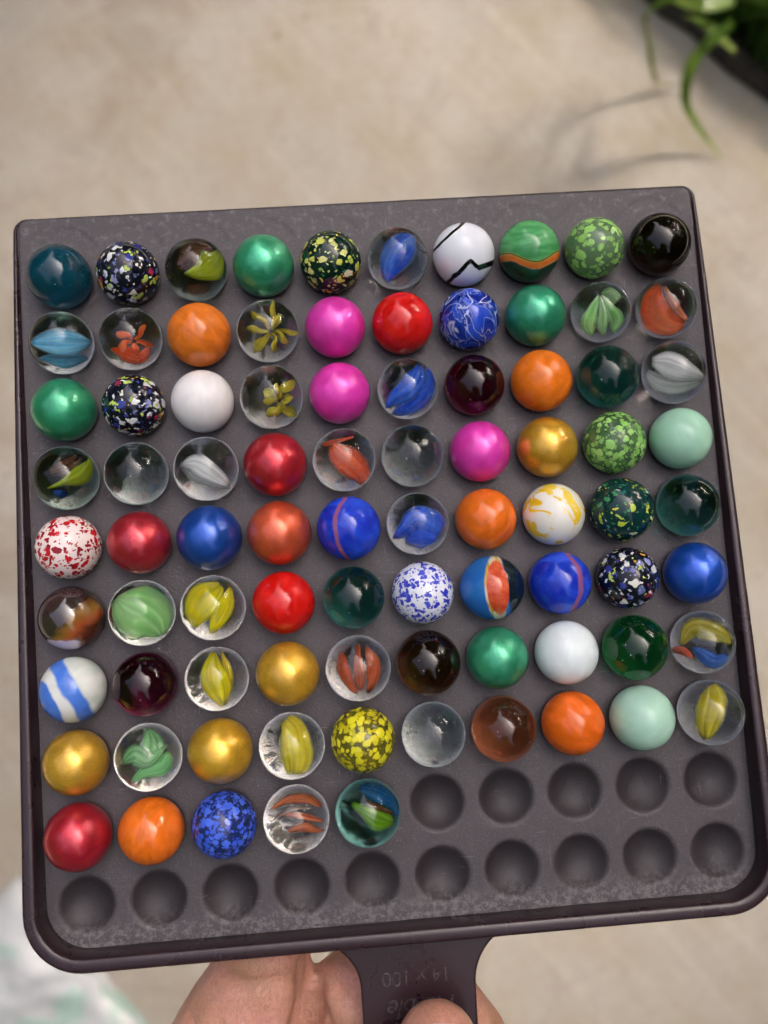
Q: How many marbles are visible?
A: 85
